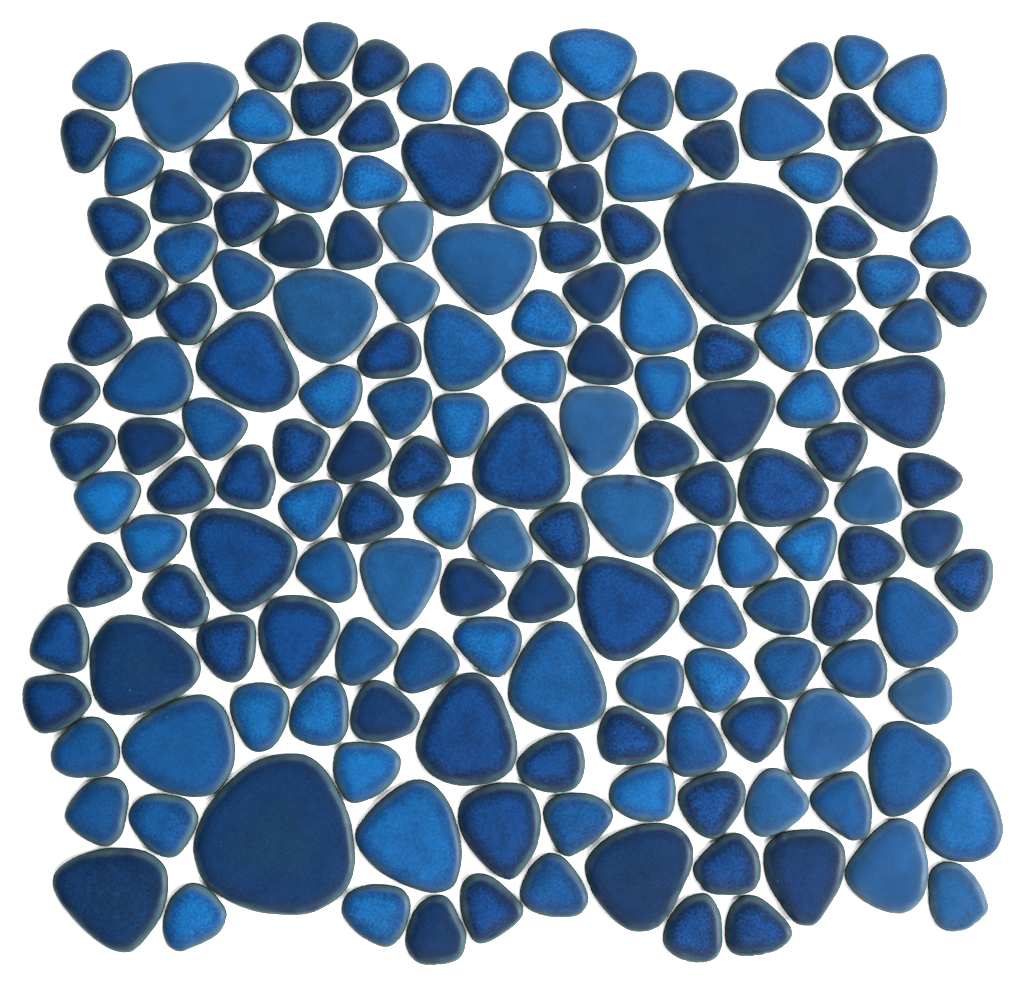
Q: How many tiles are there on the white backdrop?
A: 169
